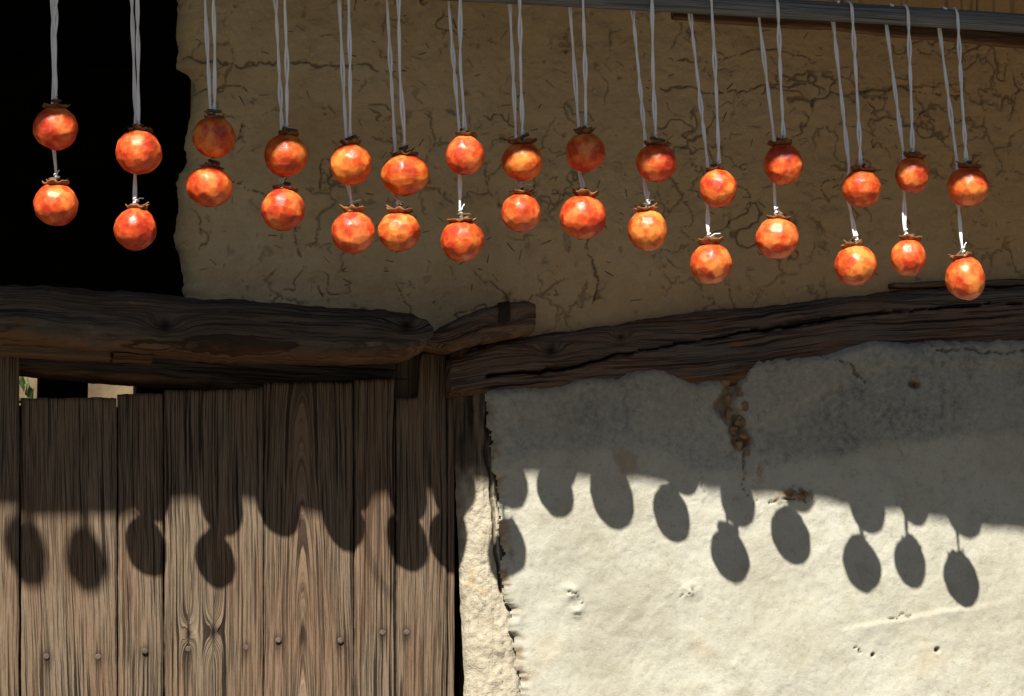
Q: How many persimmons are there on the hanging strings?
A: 30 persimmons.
